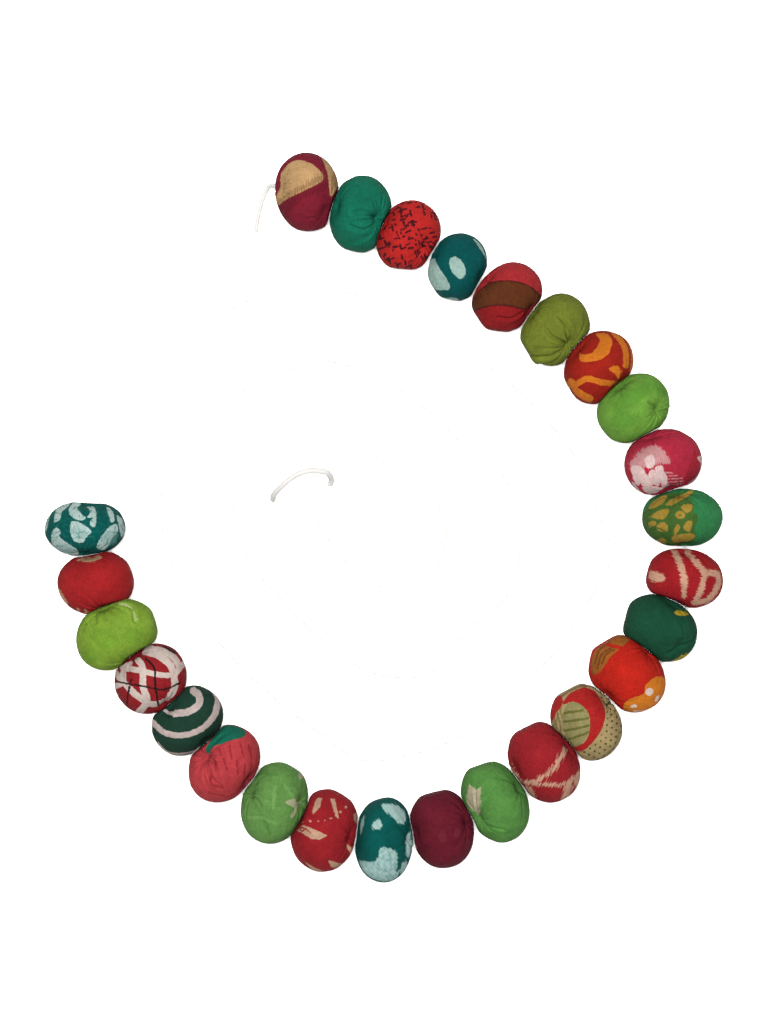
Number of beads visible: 26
